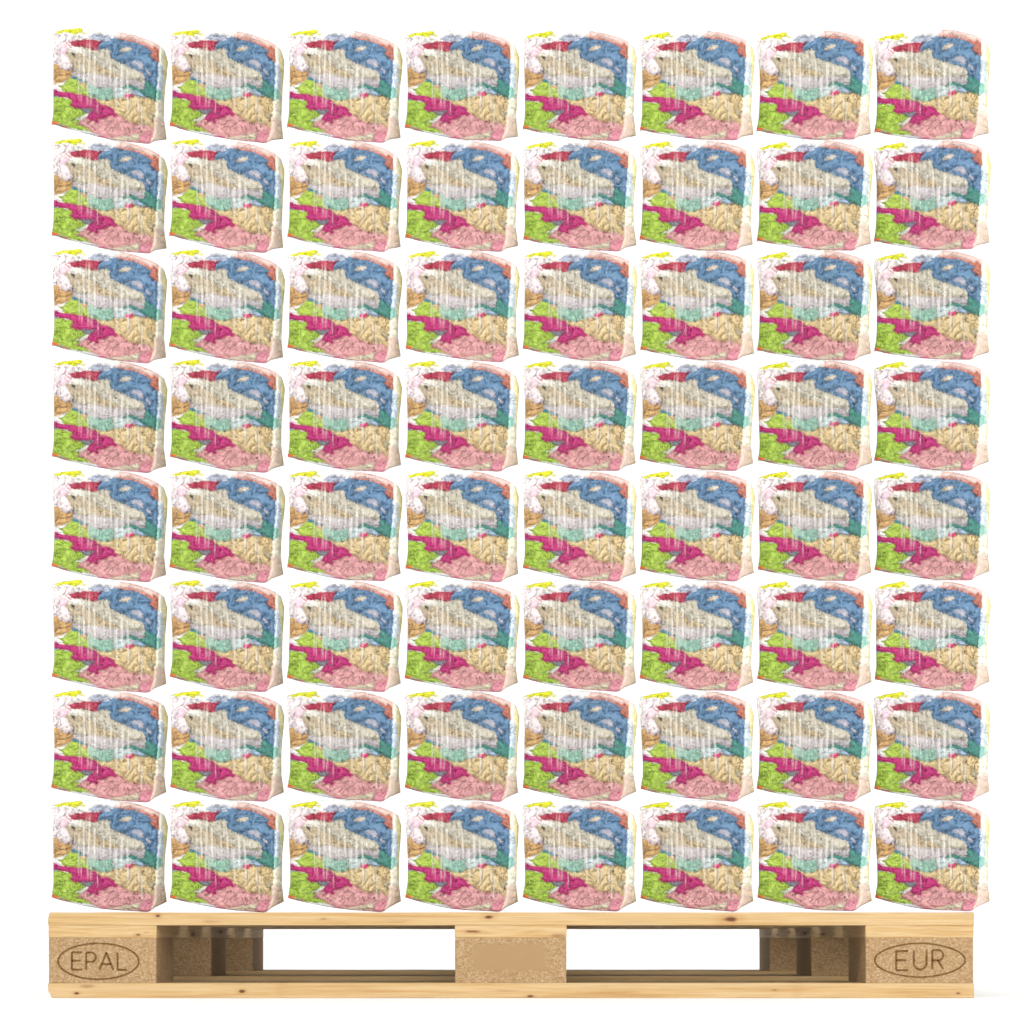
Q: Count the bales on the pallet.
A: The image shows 64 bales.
